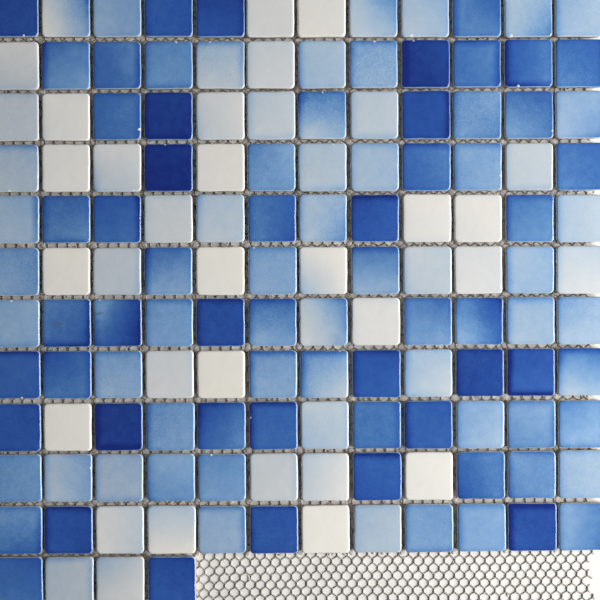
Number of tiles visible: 136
